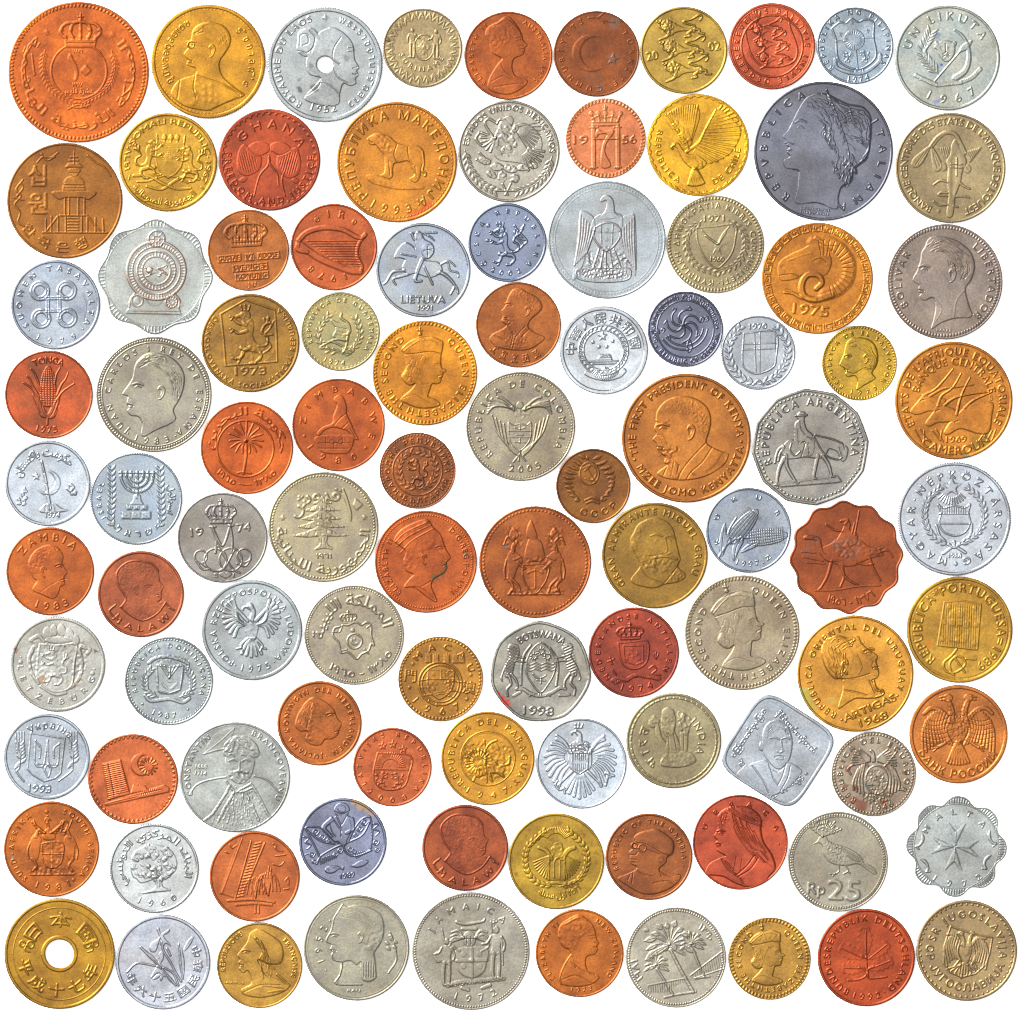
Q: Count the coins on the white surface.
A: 100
